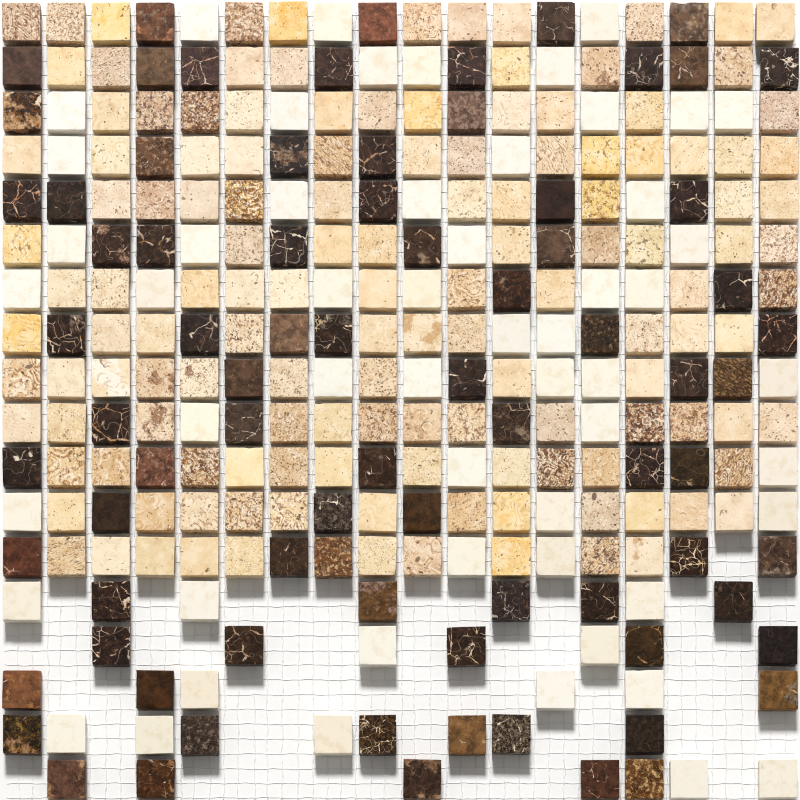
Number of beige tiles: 136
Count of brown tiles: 79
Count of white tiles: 55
